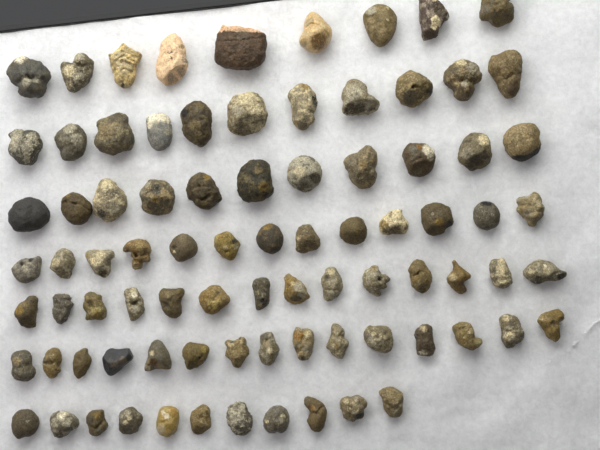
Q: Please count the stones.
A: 84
